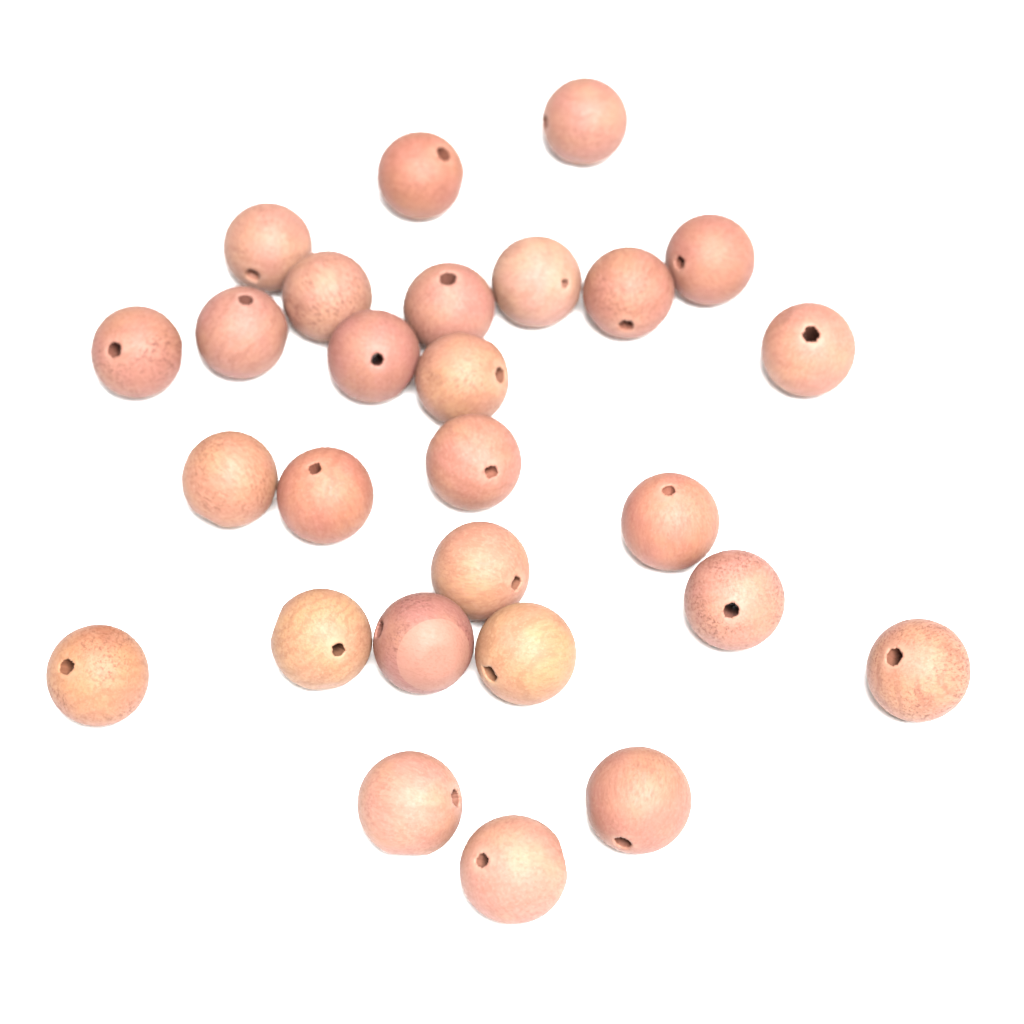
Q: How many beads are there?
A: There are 27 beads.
